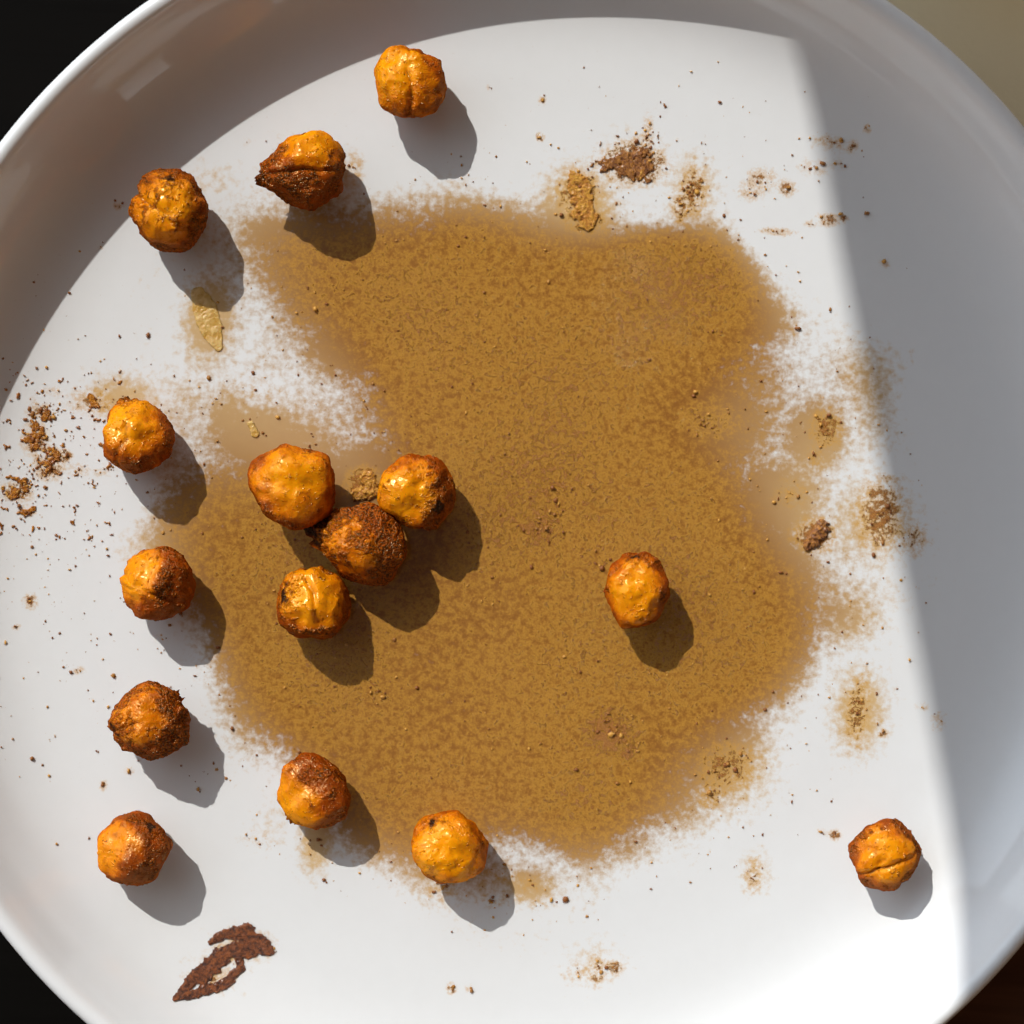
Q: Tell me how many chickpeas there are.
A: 15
